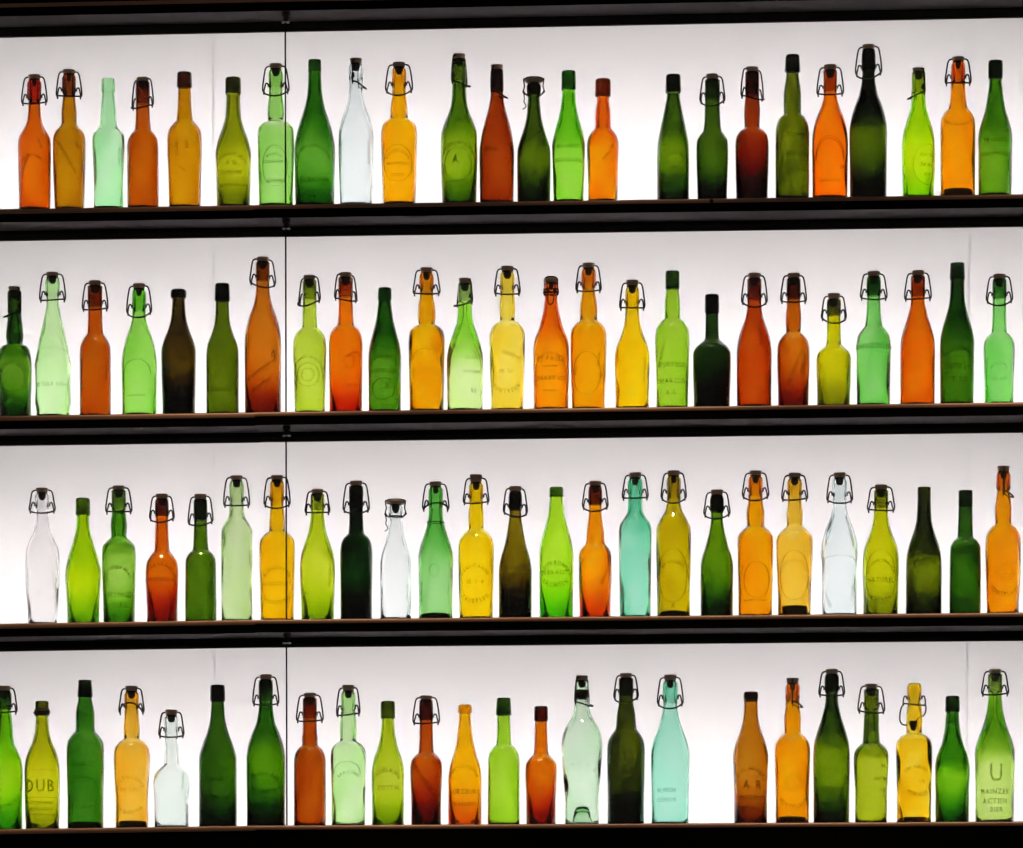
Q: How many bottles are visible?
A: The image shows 98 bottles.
